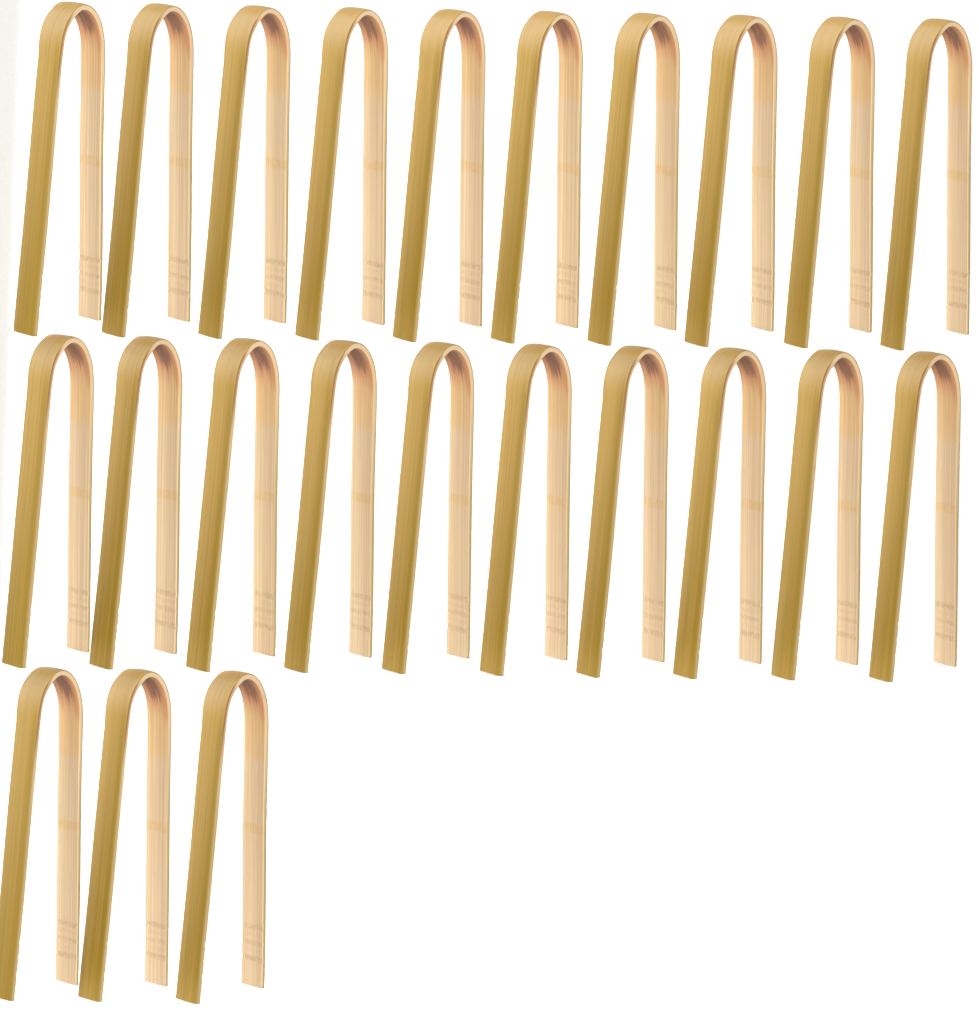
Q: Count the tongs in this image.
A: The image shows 23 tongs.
